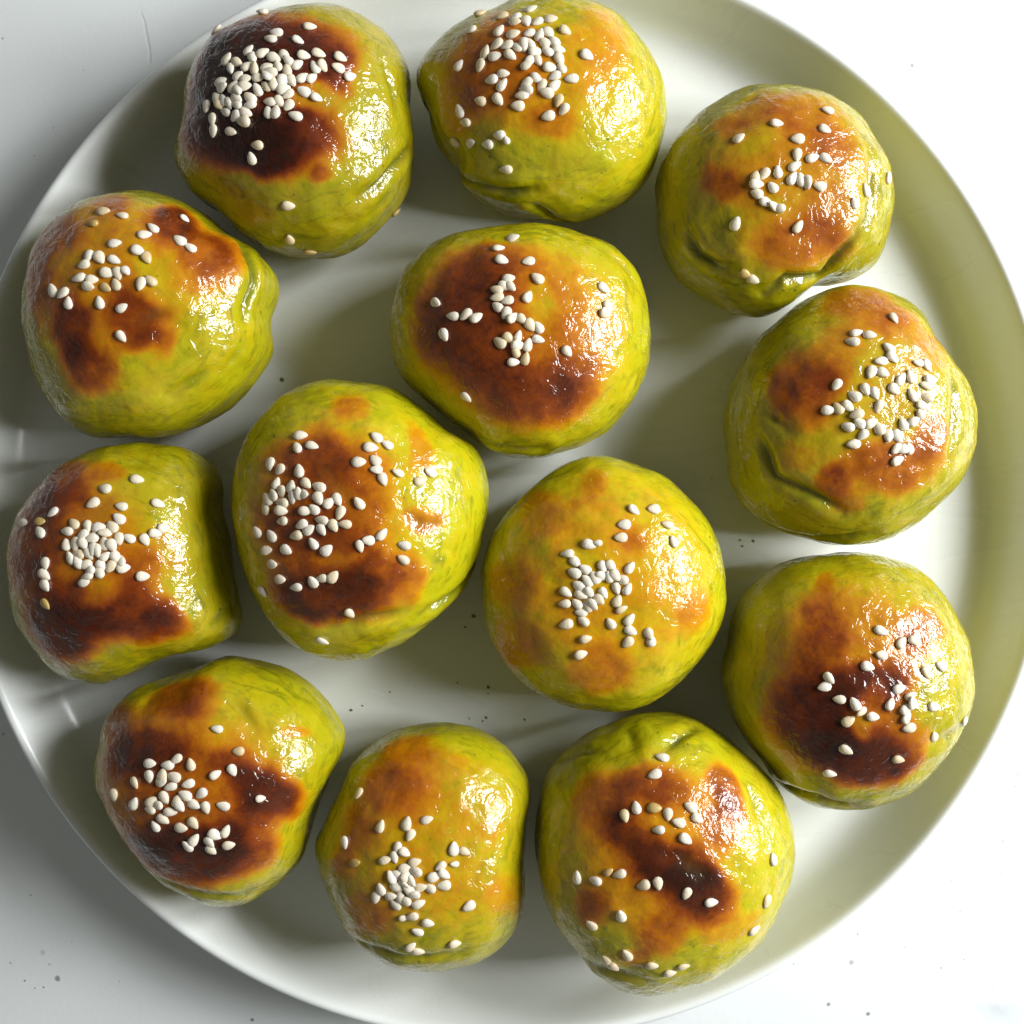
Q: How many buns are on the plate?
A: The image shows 13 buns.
